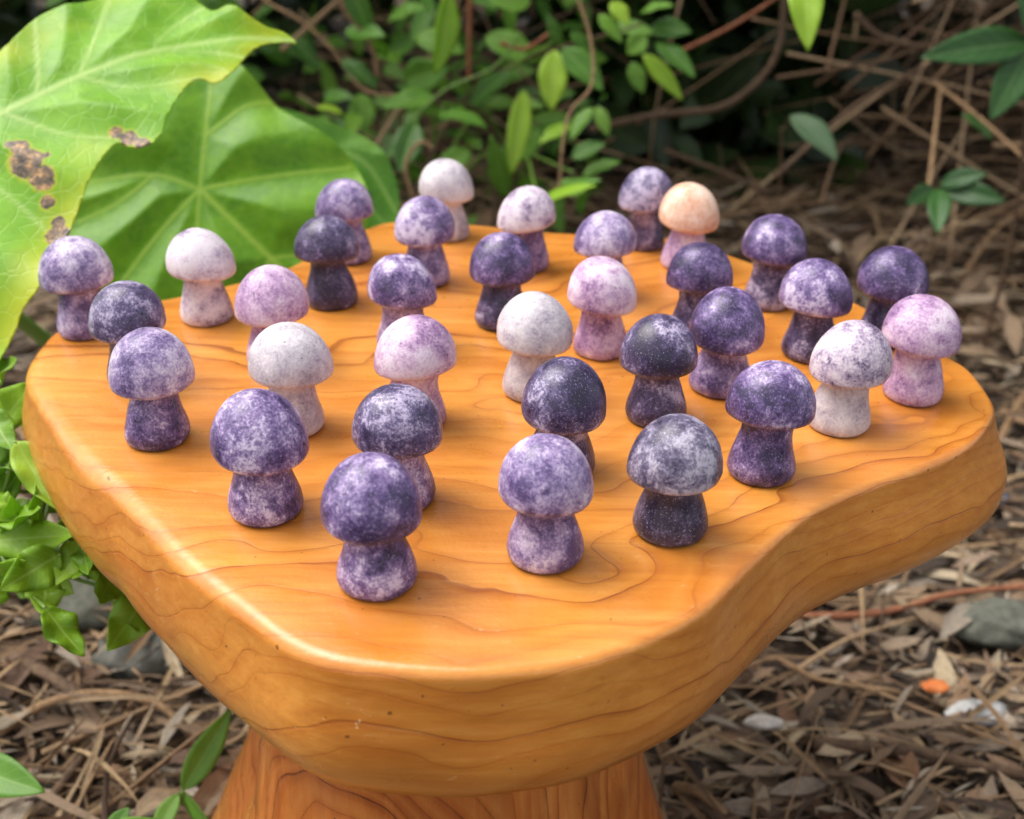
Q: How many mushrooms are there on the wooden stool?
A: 34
